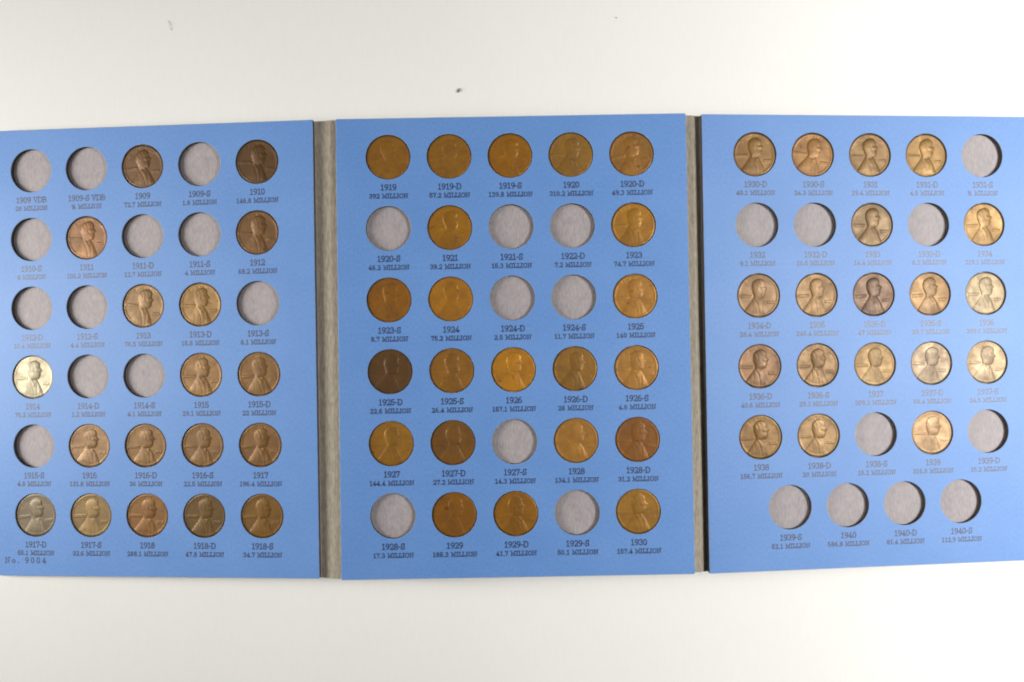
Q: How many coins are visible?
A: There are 59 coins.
